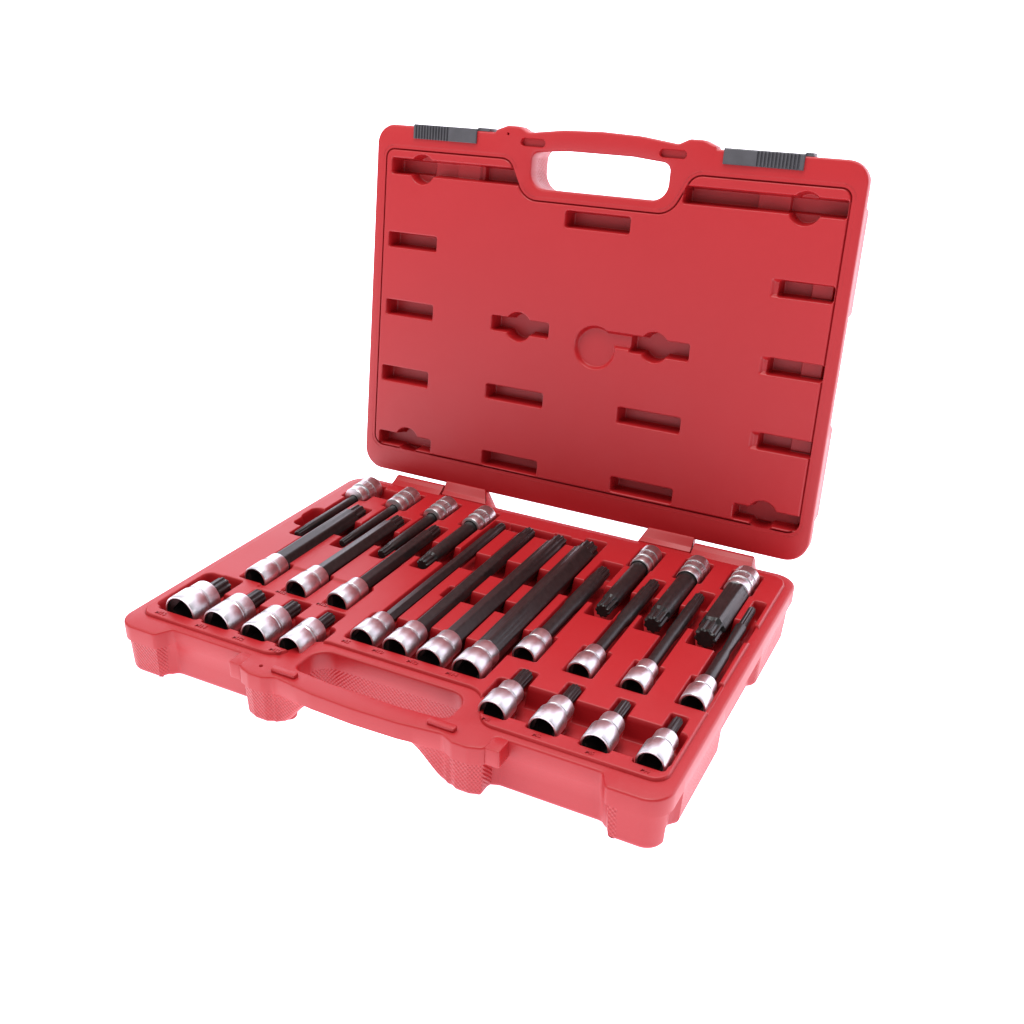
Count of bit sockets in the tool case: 26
